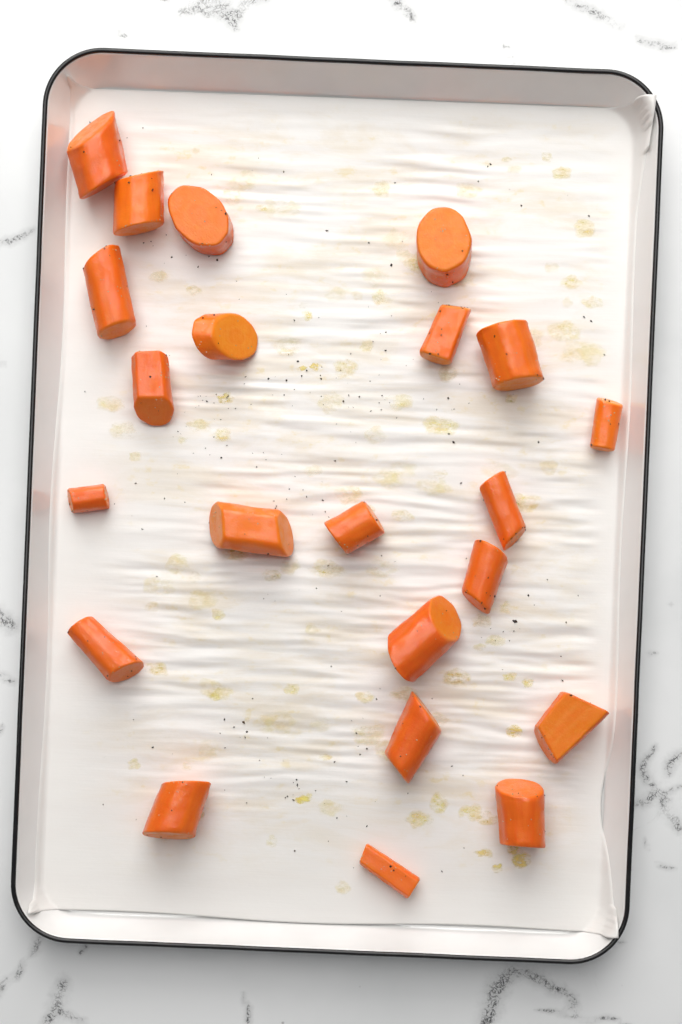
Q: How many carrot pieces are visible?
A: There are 22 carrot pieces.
